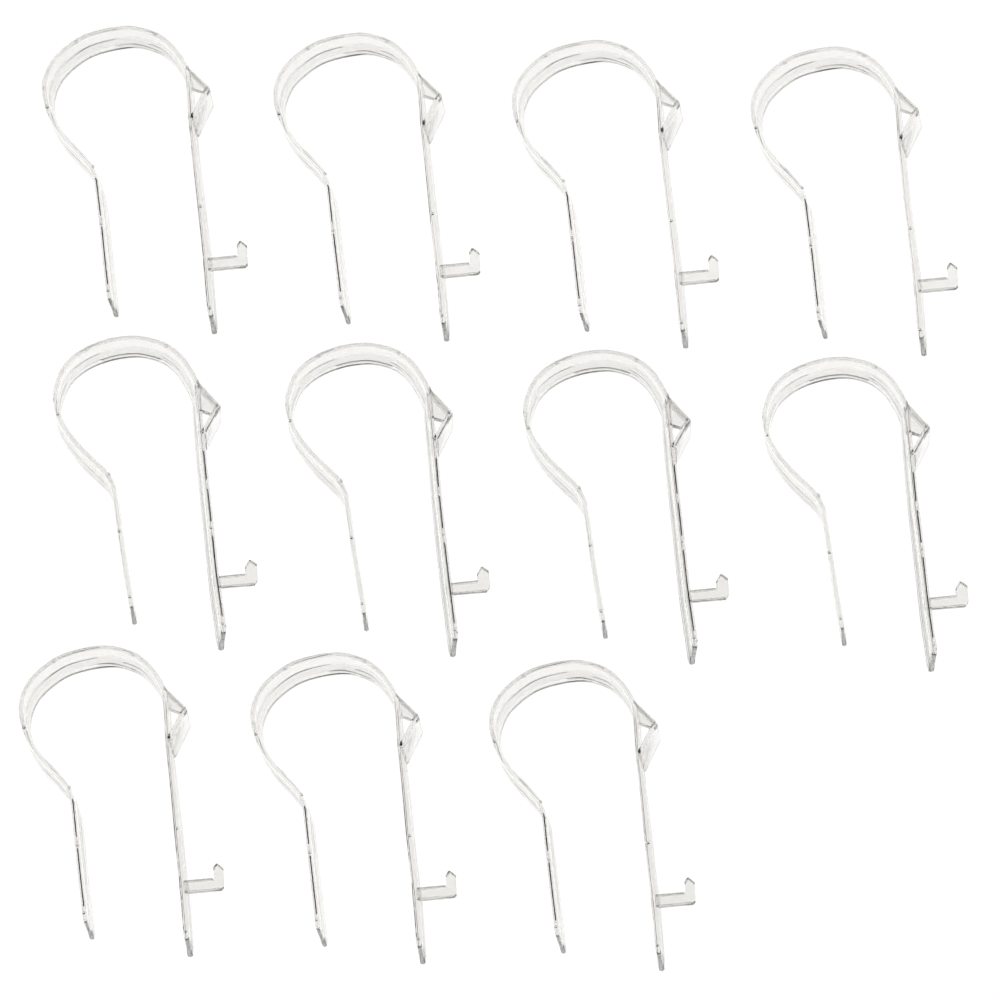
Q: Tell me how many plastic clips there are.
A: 11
